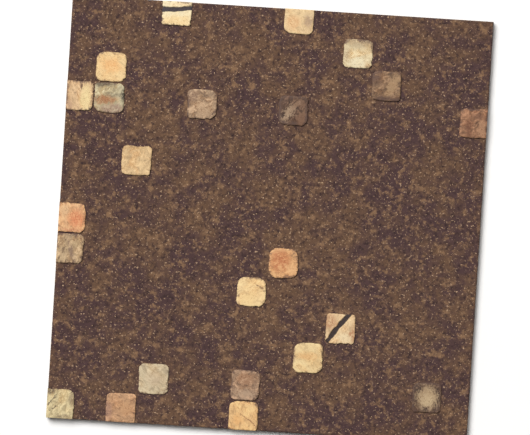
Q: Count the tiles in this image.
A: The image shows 23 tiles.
